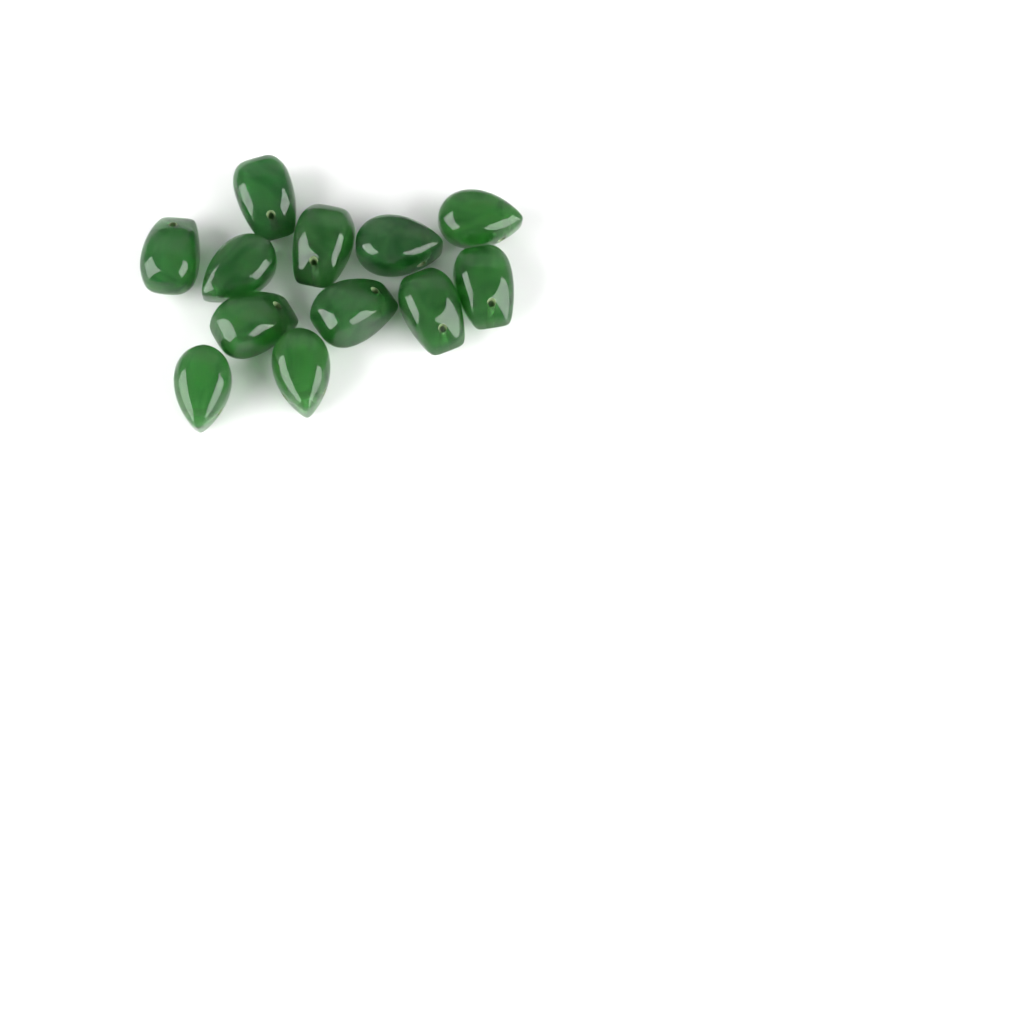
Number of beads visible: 12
